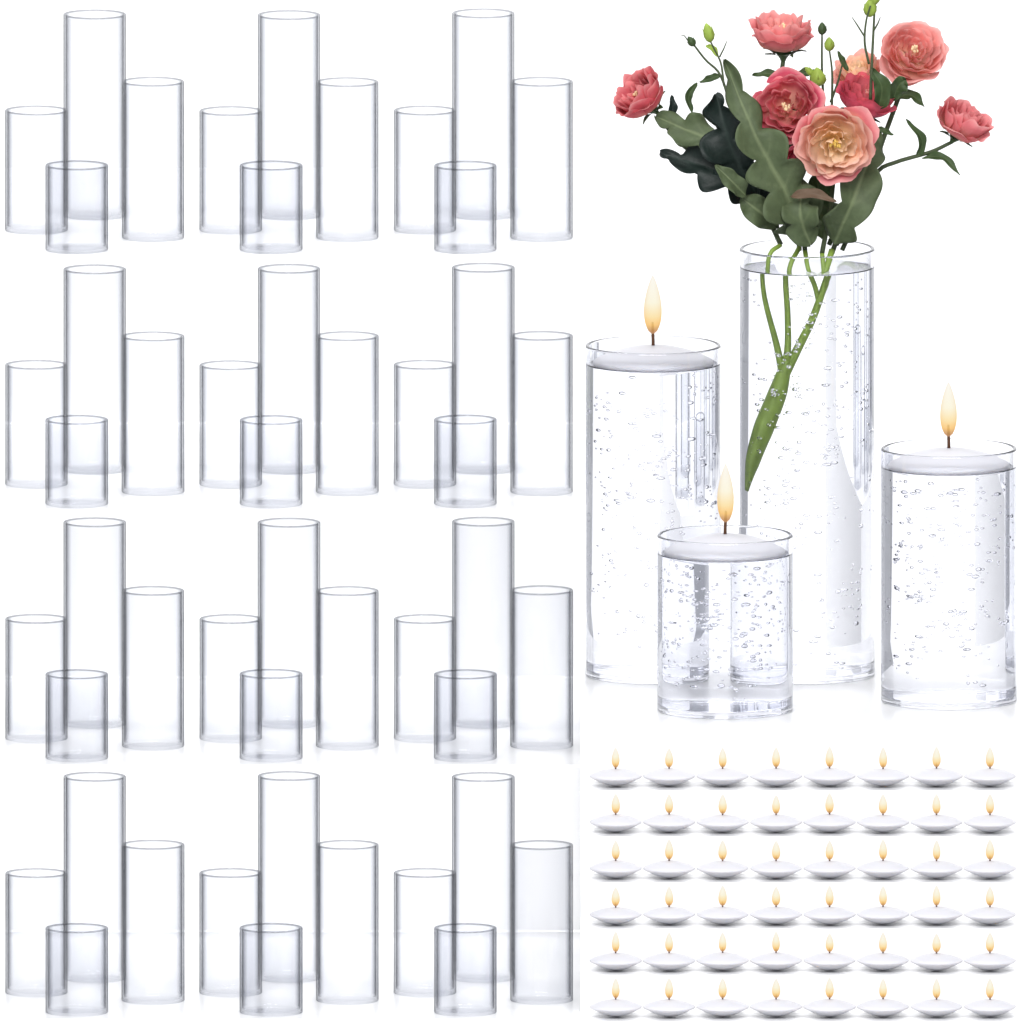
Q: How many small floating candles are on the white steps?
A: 48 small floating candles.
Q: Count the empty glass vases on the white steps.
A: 48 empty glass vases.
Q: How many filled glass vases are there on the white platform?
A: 4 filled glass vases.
